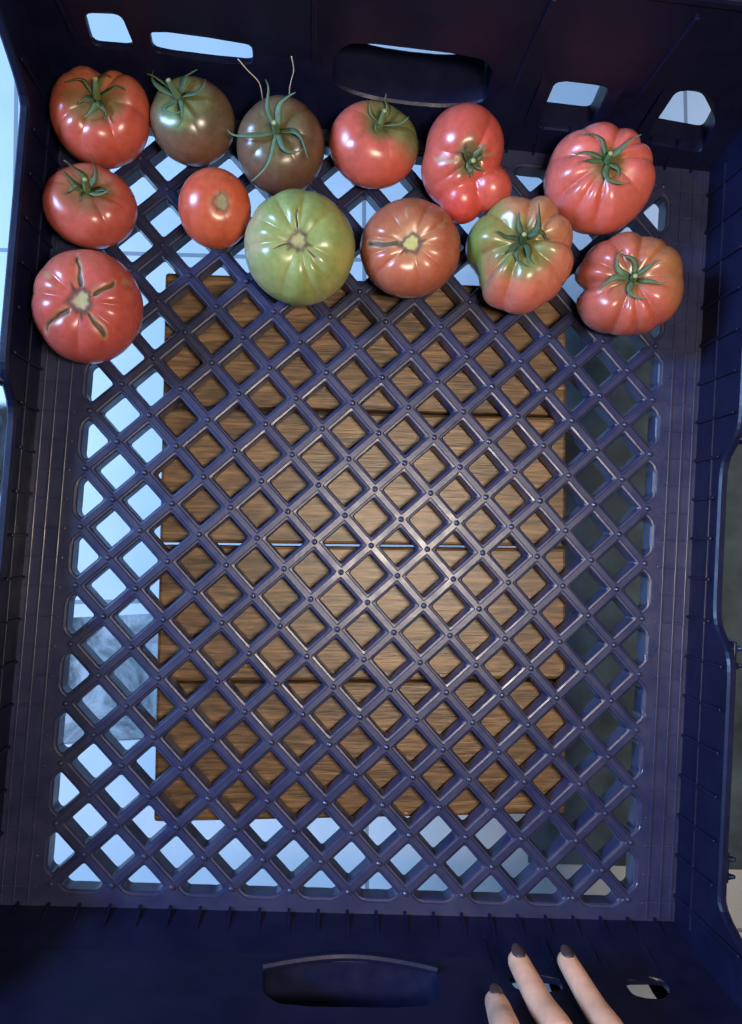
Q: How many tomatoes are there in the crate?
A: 13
